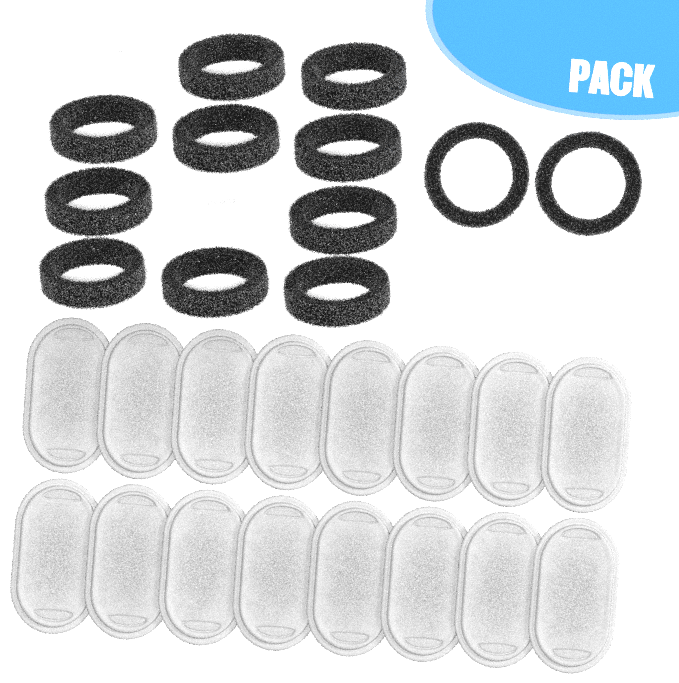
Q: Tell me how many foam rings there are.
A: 12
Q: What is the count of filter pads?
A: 16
